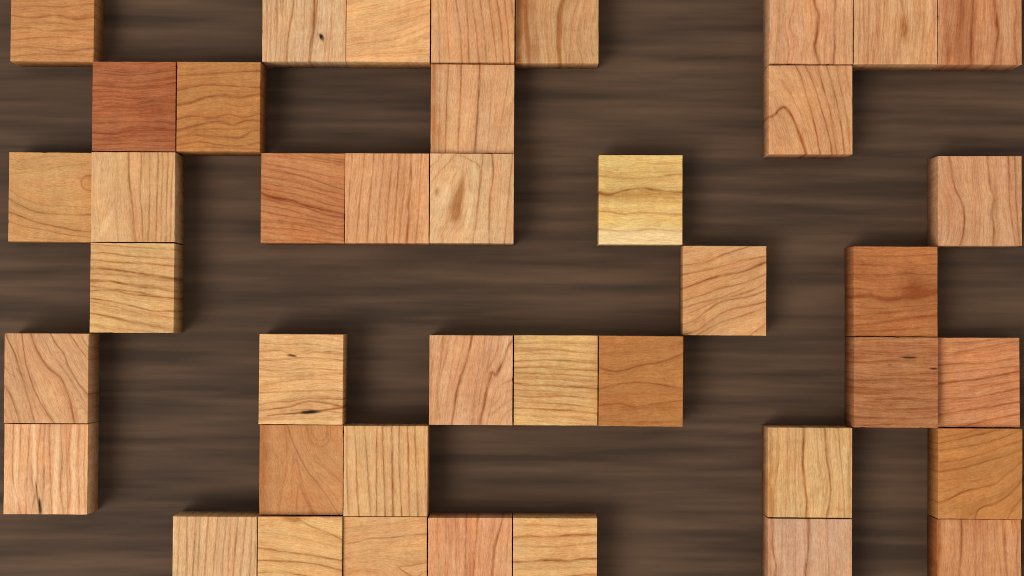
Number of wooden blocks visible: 41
